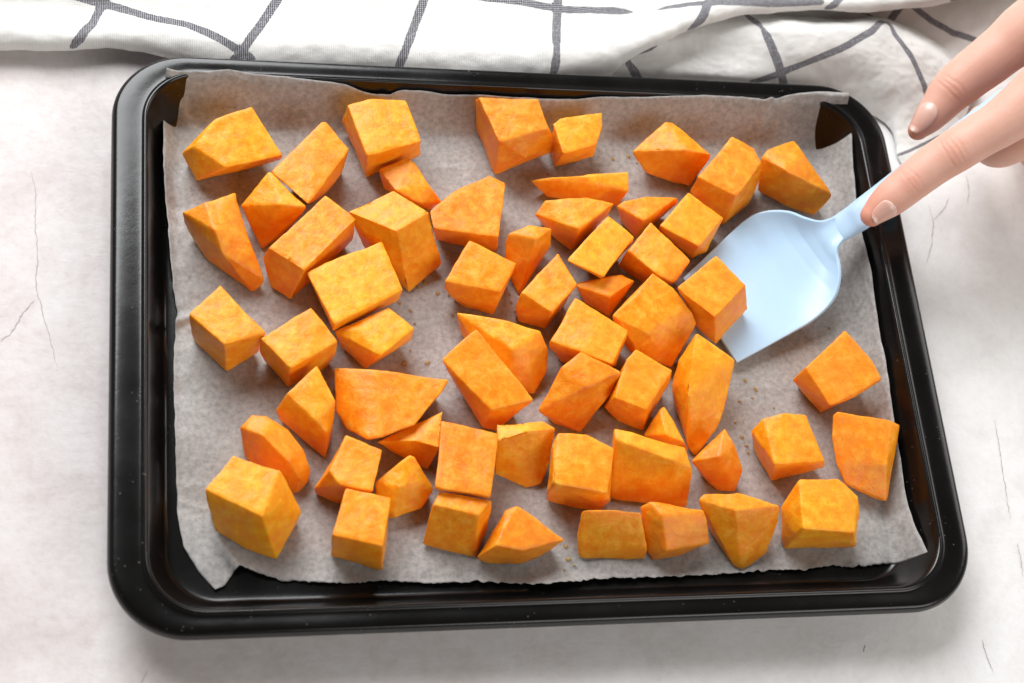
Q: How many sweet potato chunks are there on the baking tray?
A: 59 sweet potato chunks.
